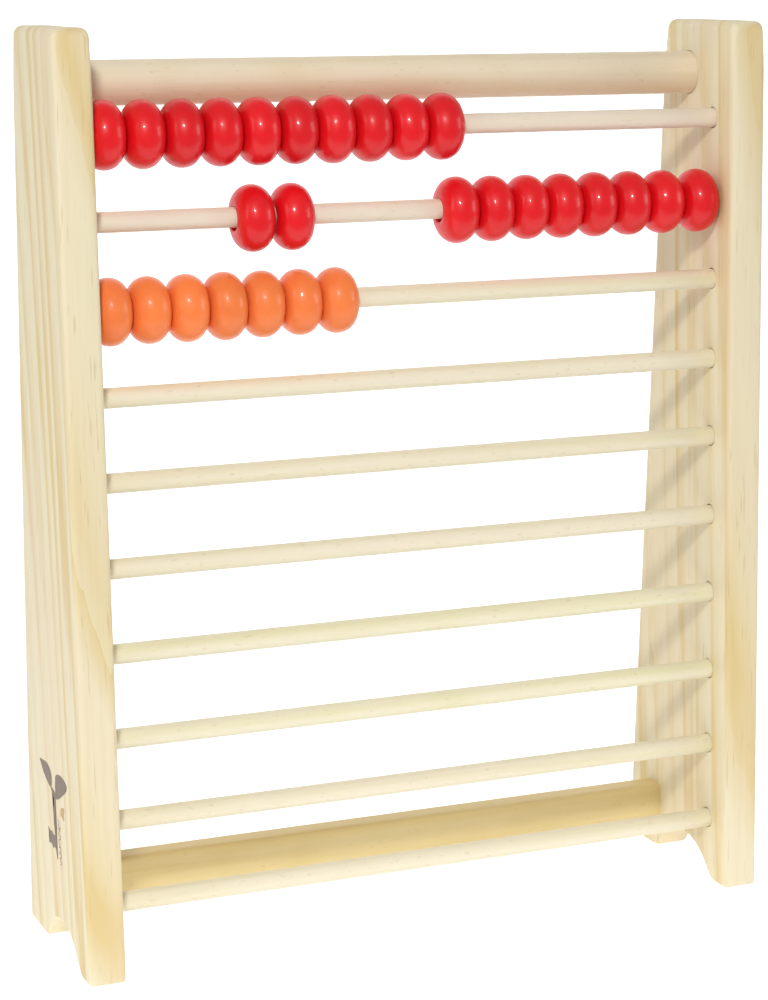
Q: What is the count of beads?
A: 27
